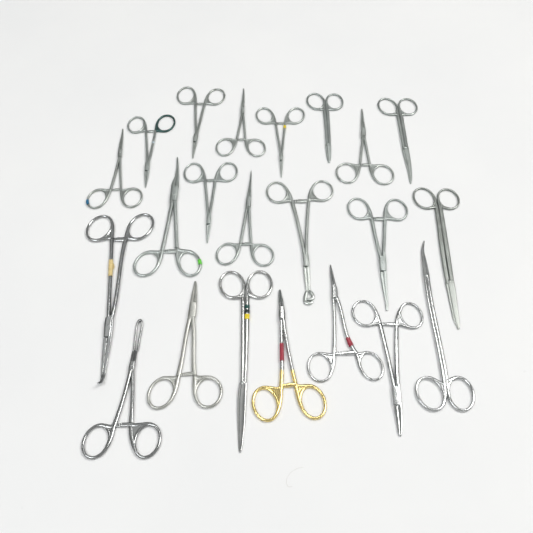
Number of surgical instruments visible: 22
